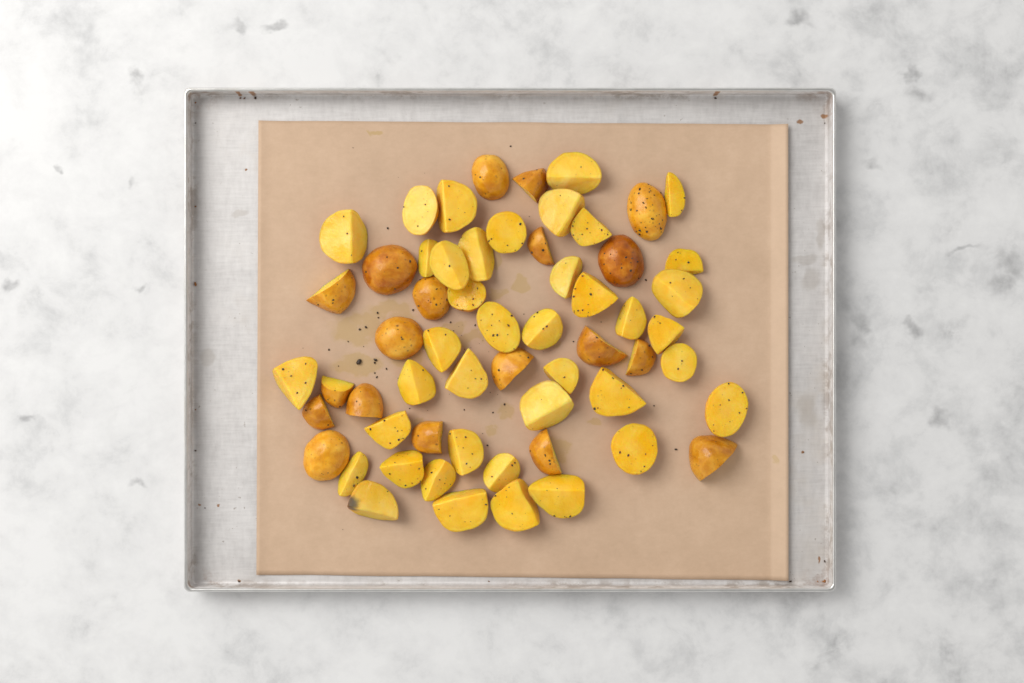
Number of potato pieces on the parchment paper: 59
